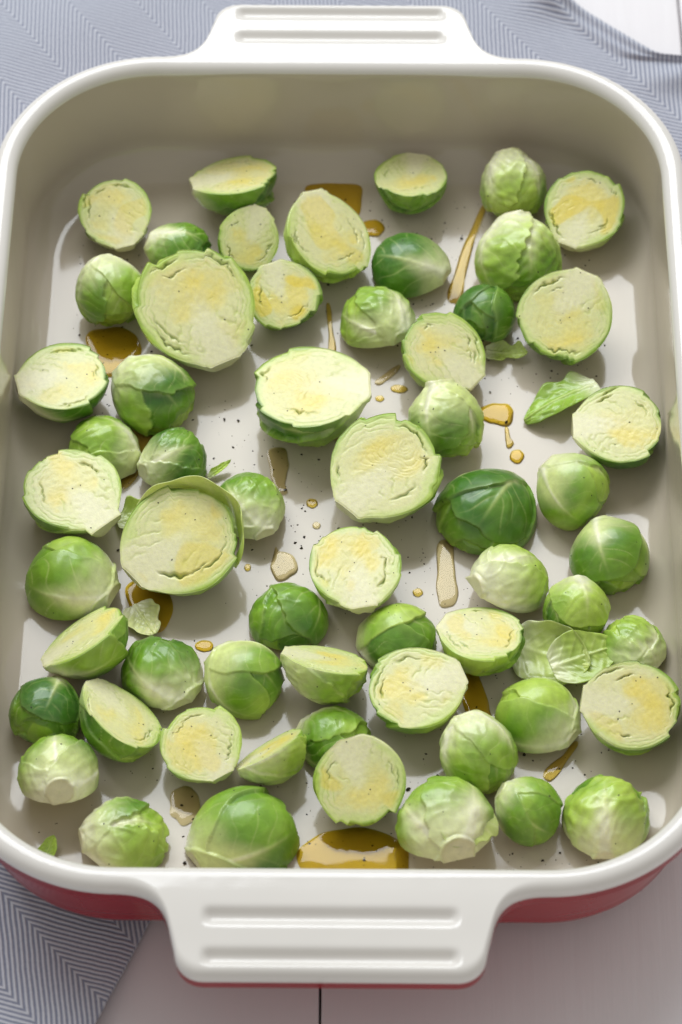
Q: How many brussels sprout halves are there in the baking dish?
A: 59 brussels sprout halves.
